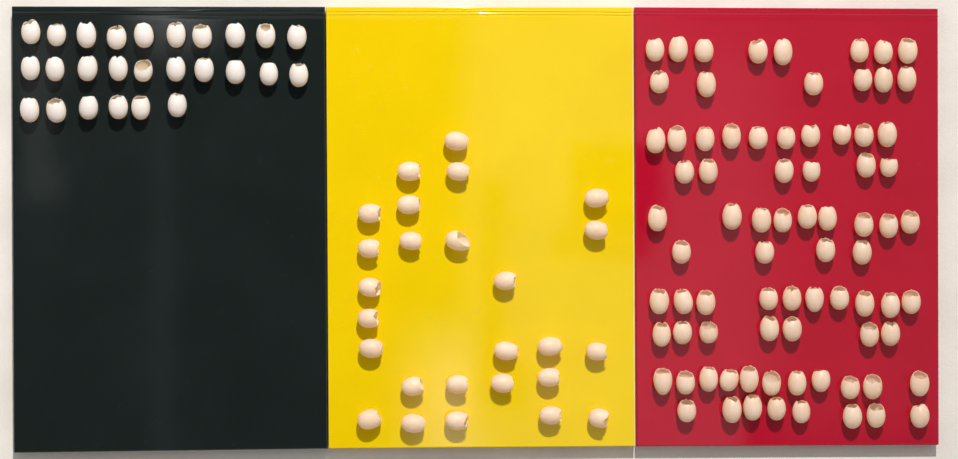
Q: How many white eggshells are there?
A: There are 26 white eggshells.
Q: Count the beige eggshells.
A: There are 105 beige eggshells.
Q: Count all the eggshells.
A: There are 131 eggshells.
